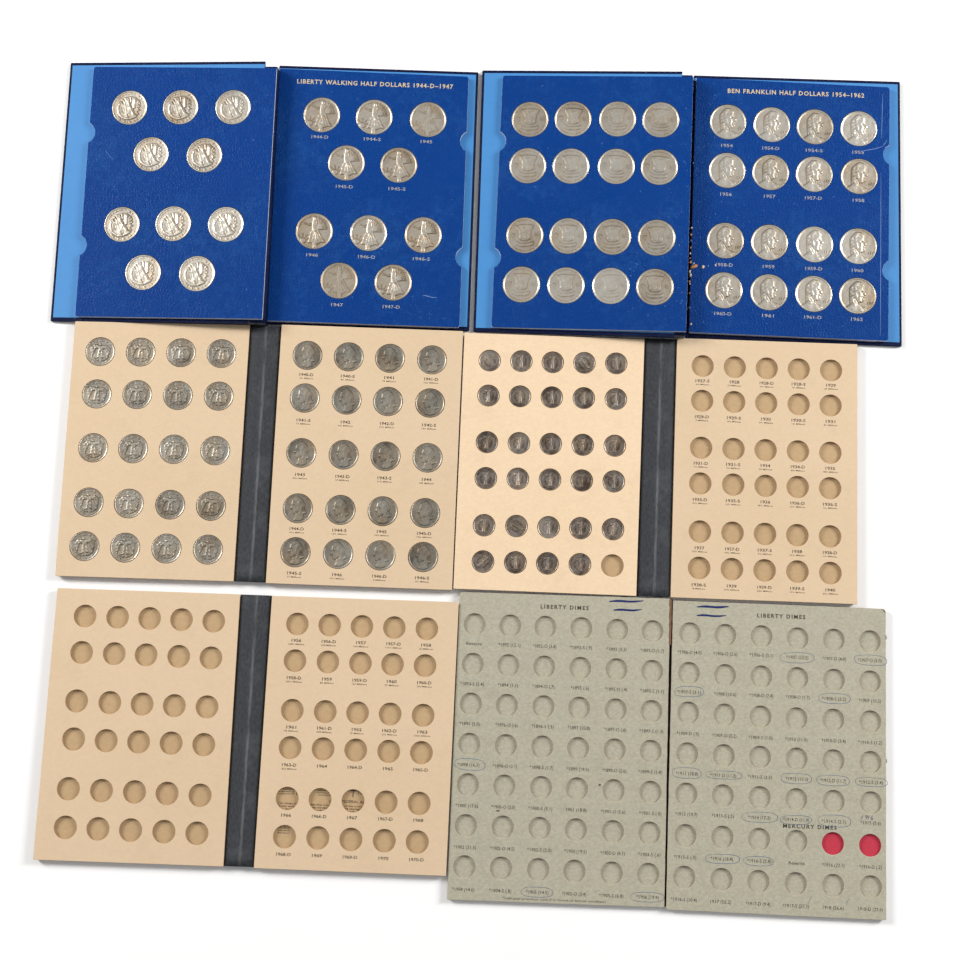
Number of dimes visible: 29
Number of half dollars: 52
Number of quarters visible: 40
